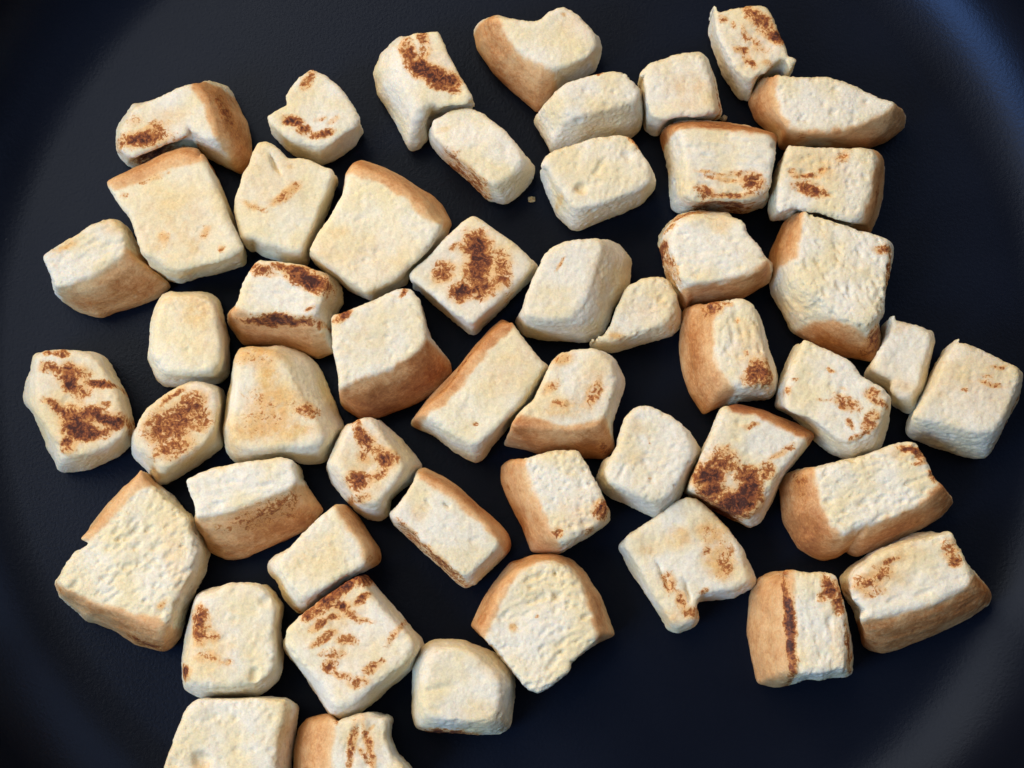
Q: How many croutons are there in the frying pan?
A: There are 51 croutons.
